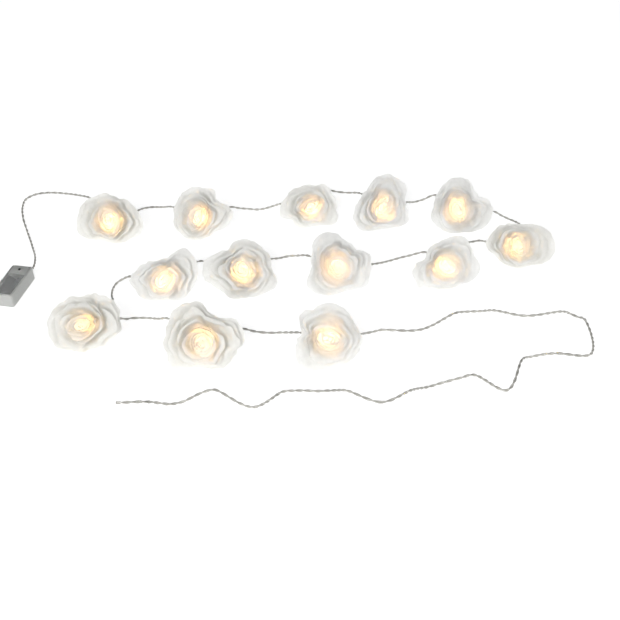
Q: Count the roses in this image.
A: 13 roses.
